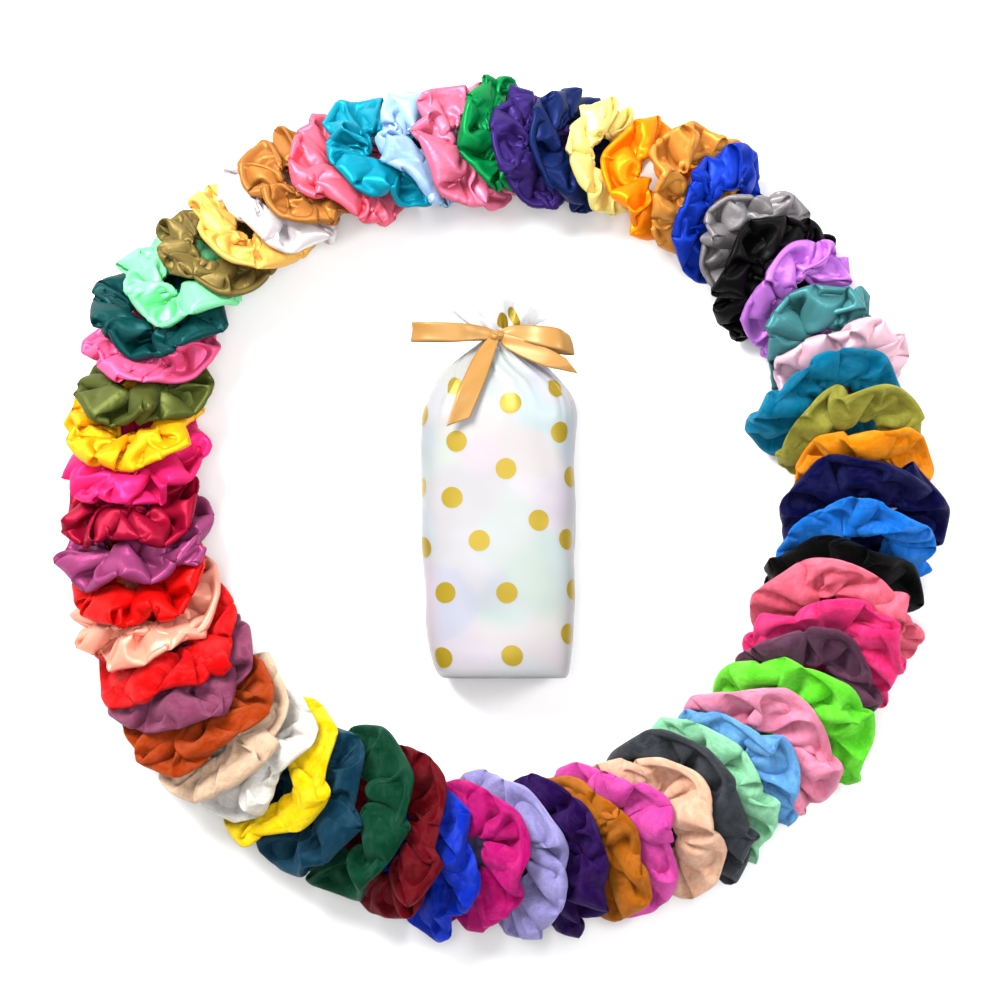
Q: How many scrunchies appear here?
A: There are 60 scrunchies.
